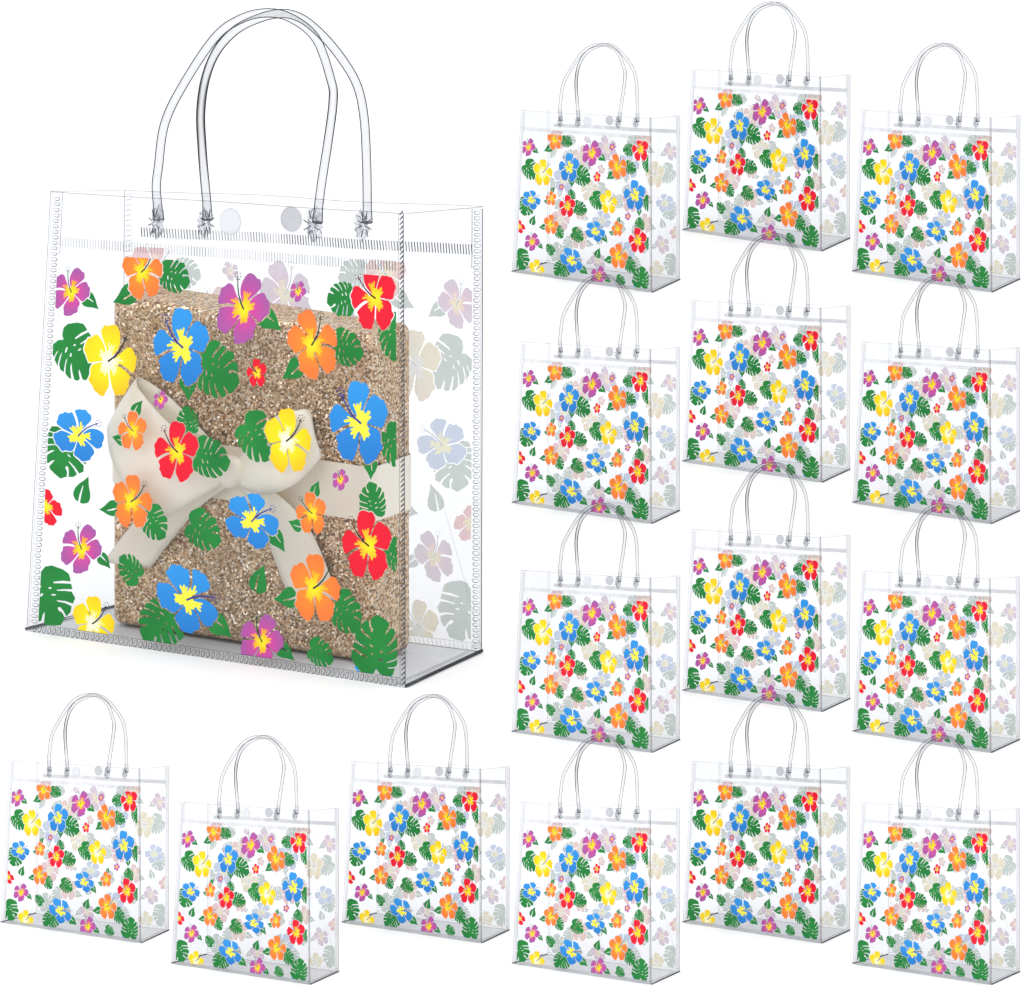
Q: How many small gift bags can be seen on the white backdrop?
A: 15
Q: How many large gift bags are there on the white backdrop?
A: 1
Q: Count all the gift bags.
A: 16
